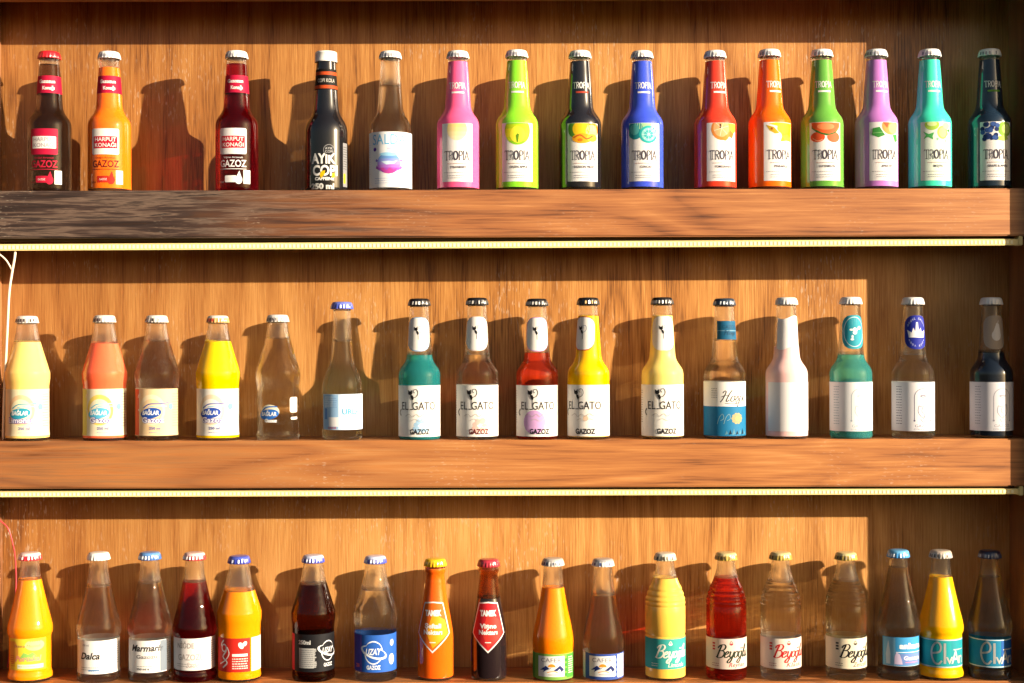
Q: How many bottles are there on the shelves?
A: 49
